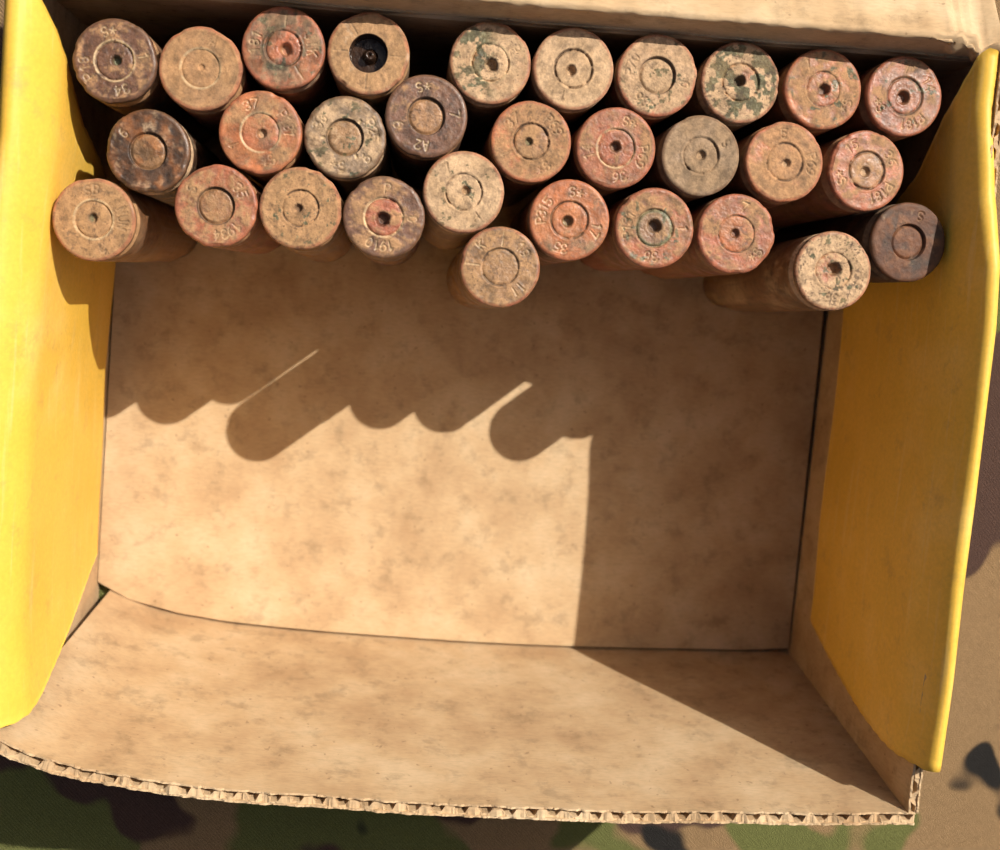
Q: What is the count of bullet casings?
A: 30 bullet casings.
